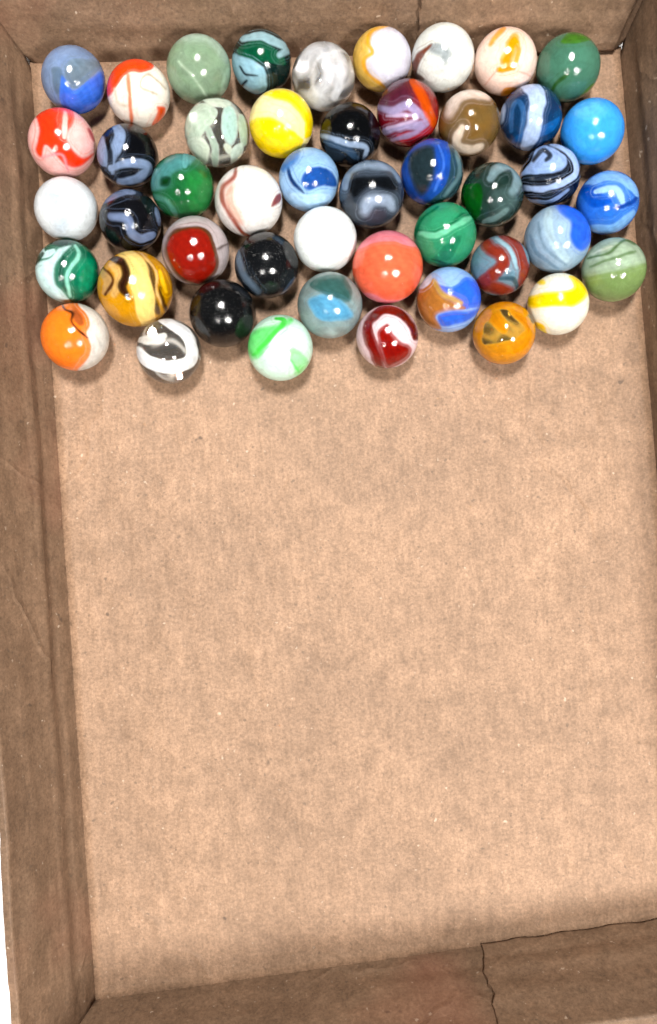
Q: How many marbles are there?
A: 47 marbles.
